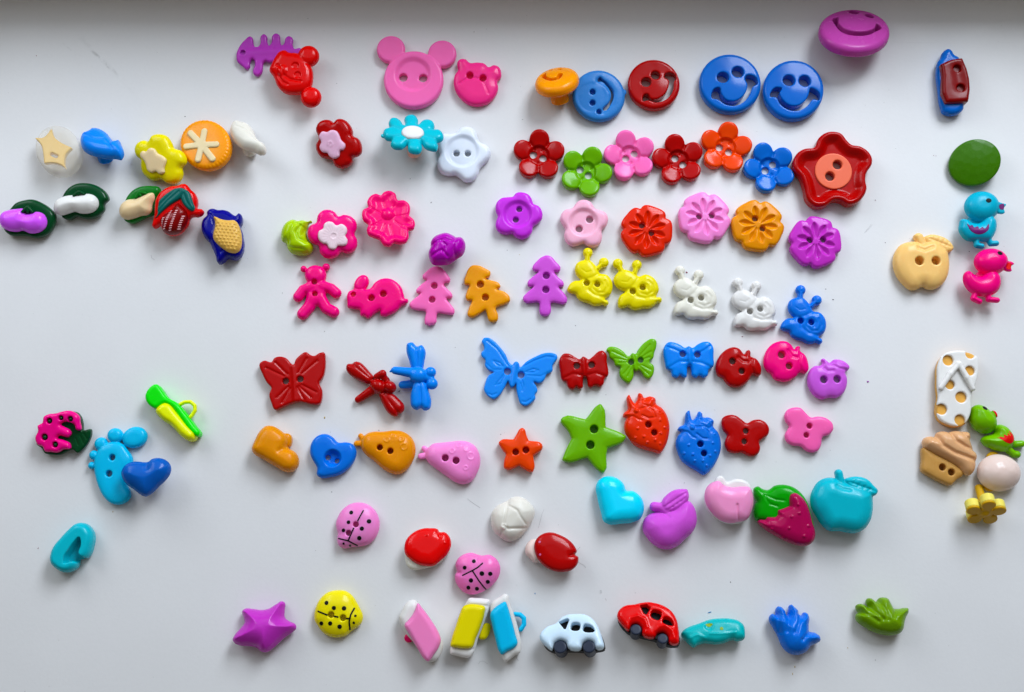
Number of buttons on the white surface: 105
